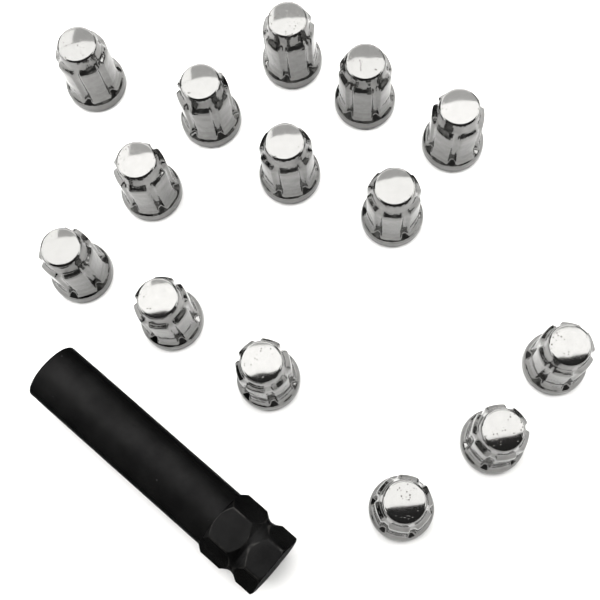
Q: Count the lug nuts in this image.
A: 14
